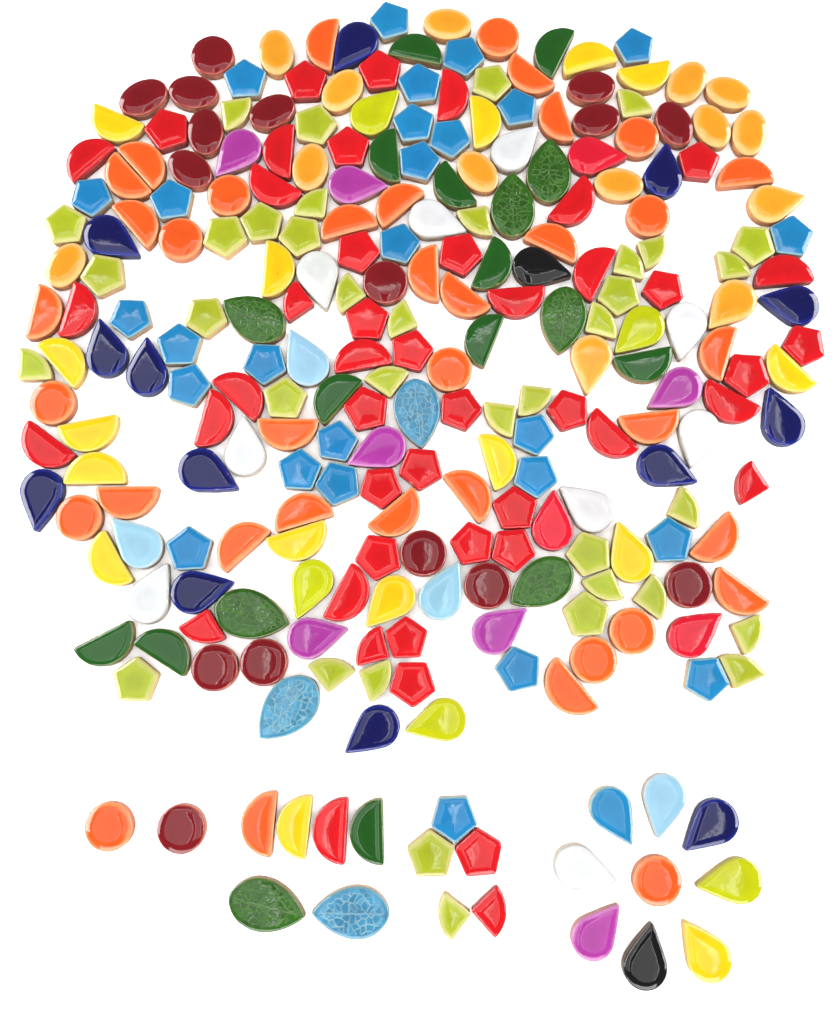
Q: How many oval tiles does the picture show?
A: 19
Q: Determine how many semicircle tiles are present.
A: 66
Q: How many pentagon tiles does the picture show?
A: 66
